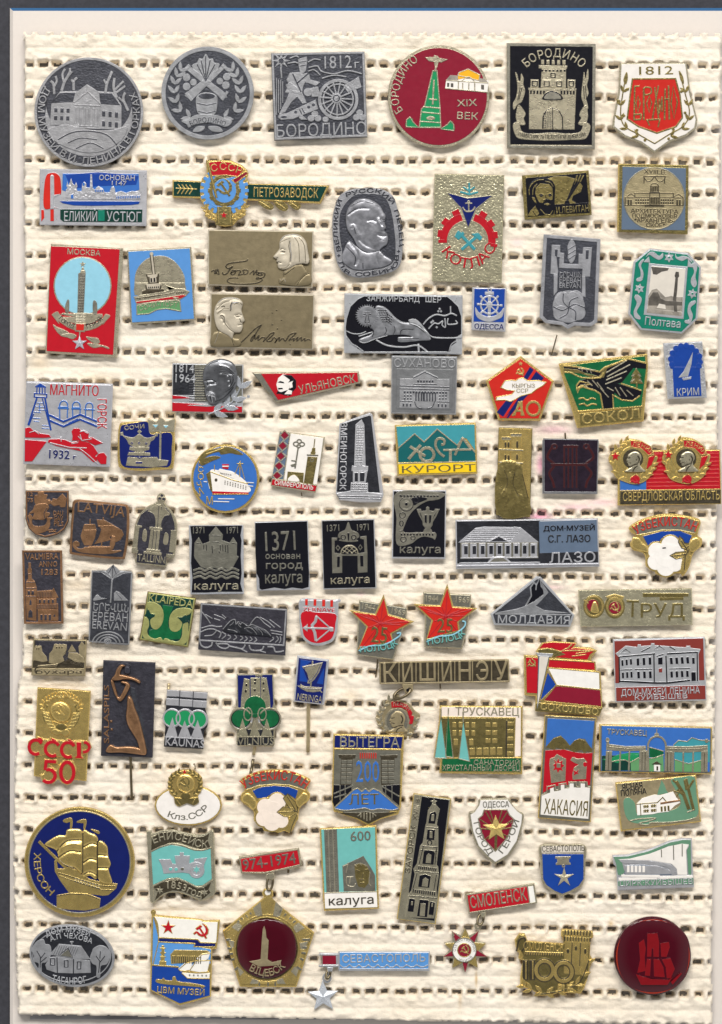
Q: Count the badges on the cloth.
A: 83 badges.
